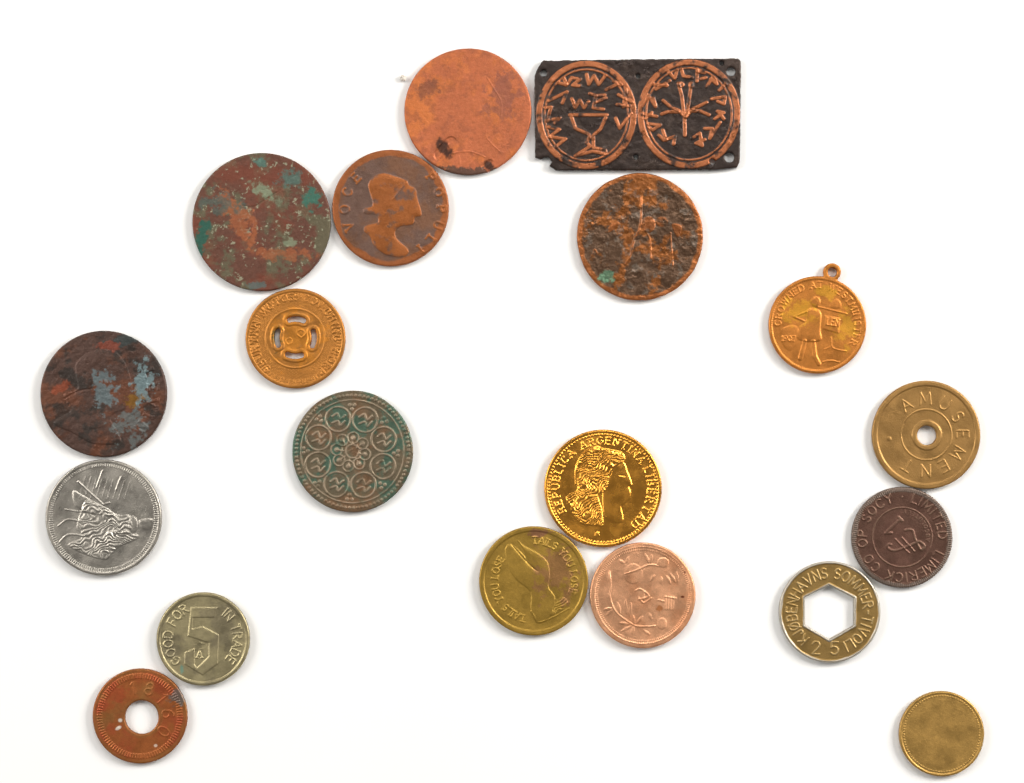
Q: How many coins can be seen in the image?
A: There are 18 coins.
